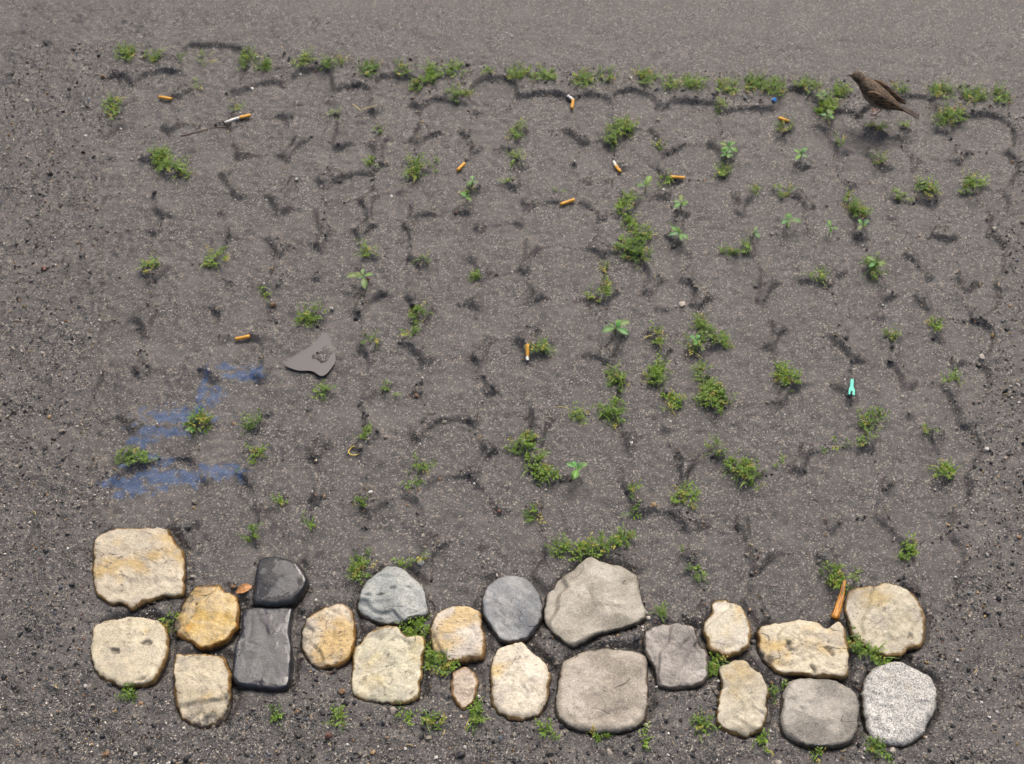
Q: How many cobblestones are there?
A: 22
